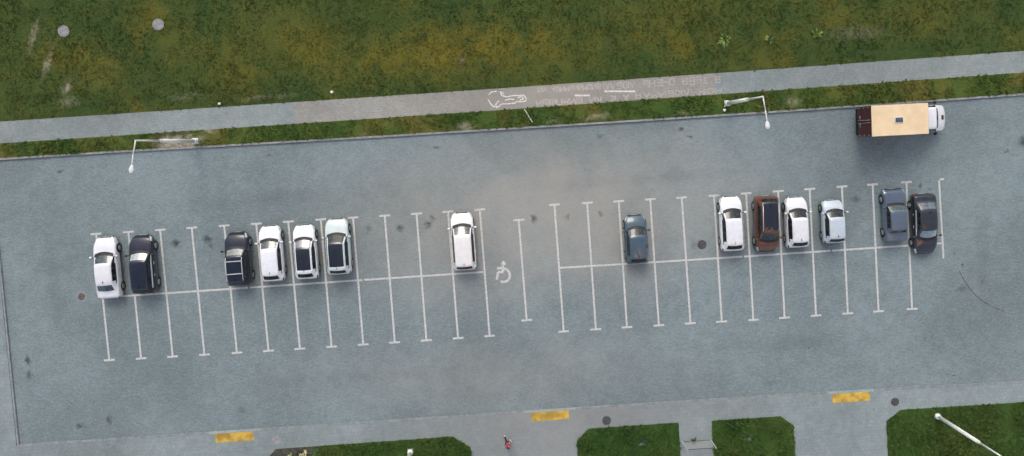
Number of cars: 14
